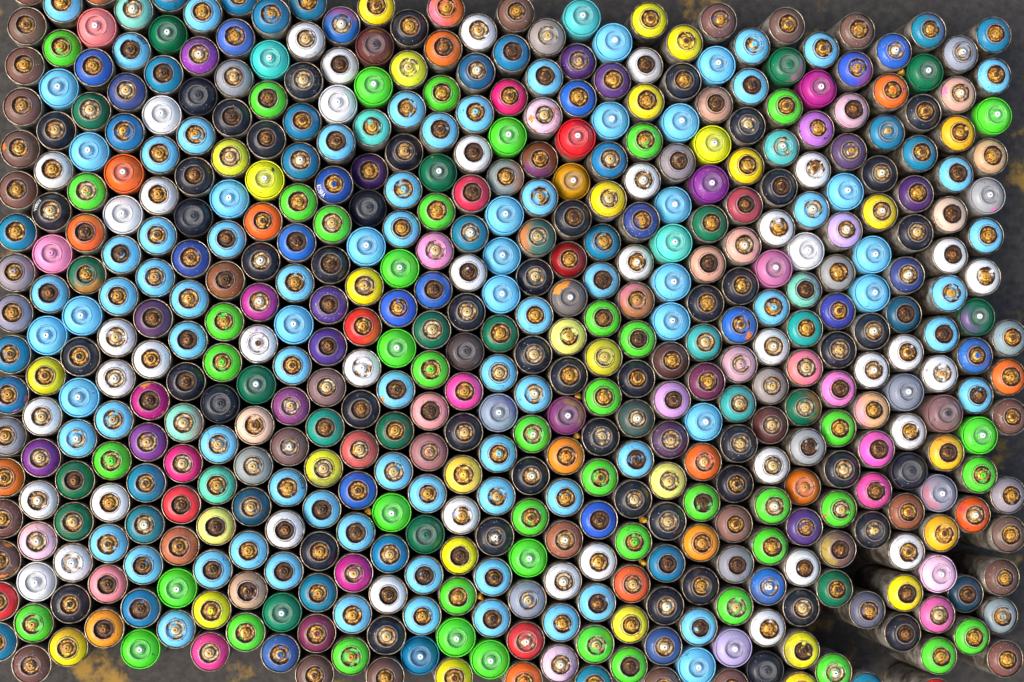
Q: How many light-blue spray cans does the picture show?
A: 88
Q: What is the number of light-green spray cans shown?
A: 48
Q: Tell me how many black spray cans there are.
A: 52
